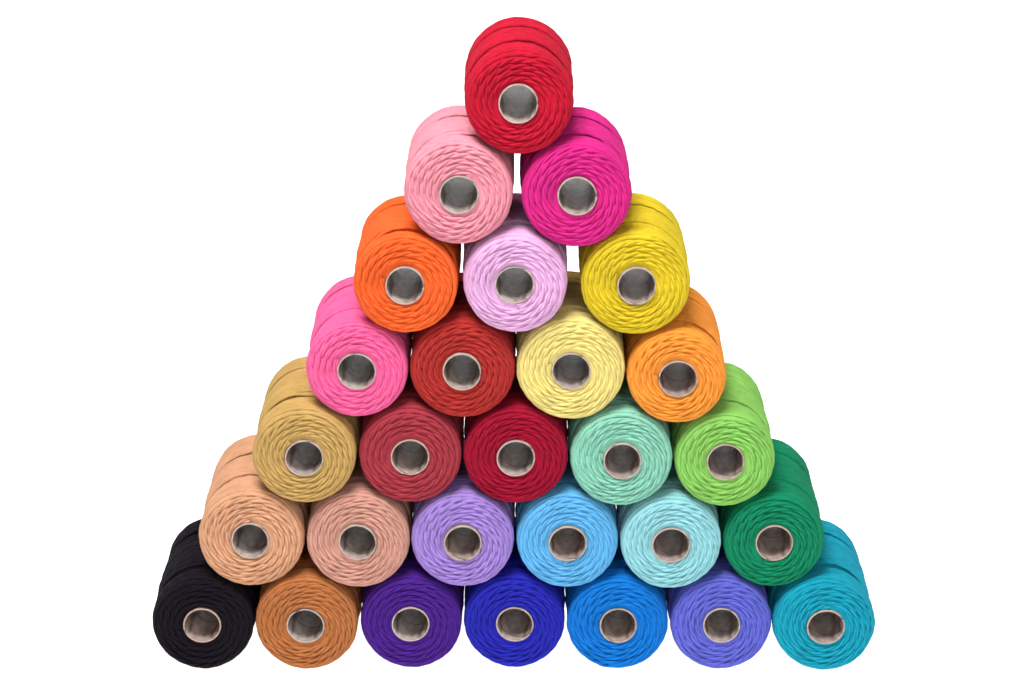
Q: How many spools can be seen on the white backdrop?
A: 28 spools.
